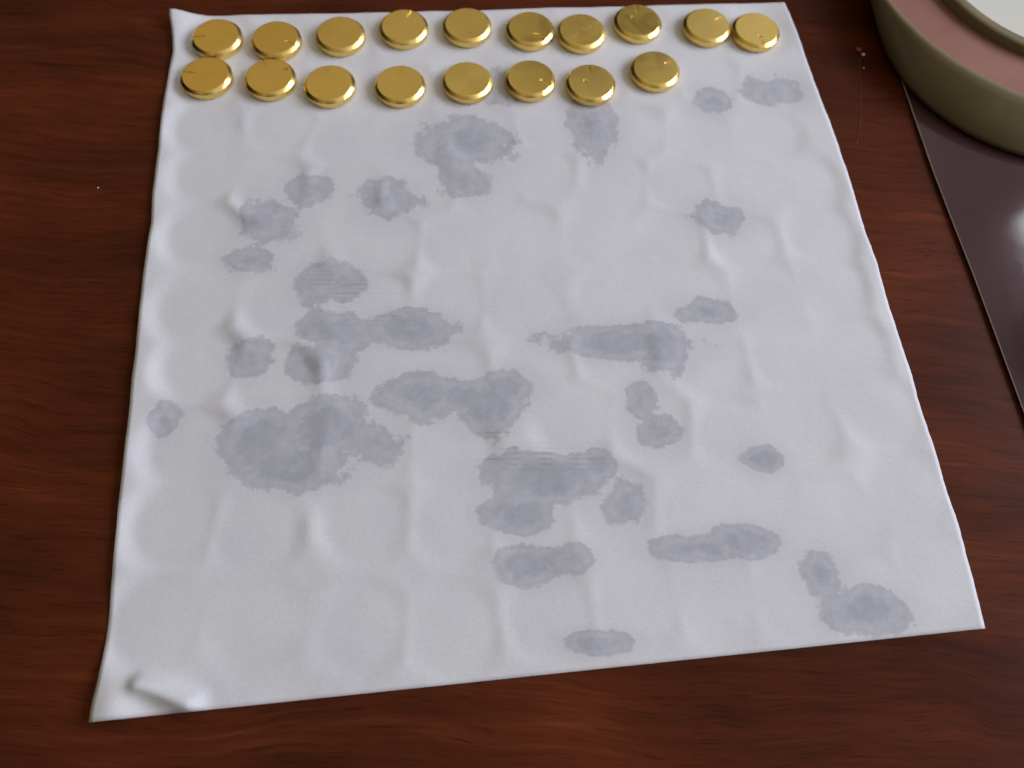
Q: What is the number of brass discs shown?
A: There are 18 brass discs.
